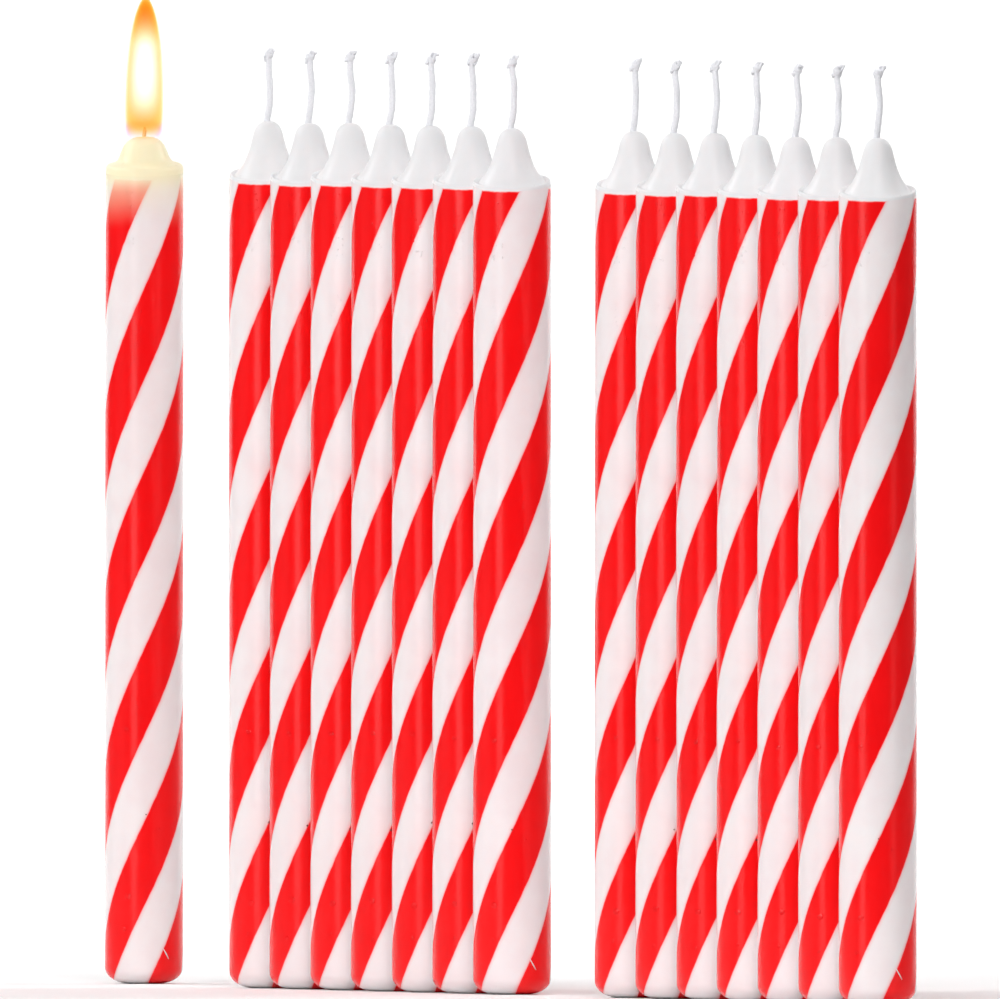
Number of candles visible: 15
